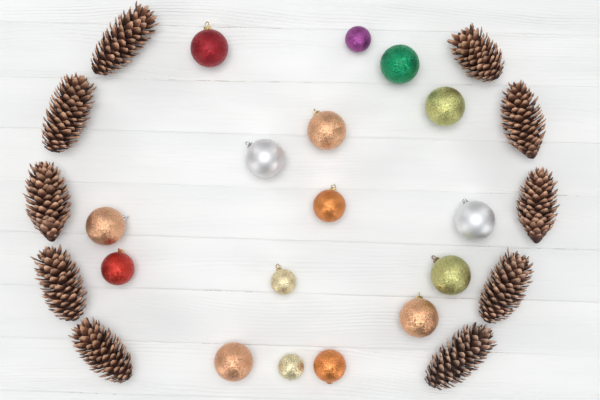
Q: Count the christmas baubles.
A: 16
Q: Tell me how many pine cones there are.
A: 10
